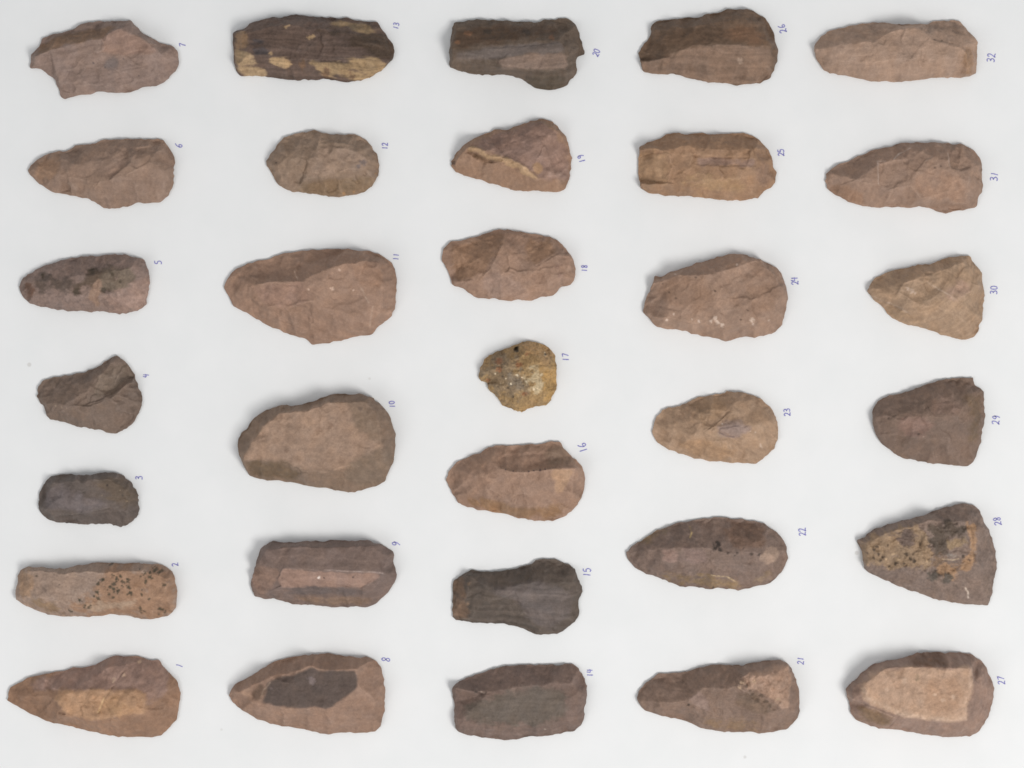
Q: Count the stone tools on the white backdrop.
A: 32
